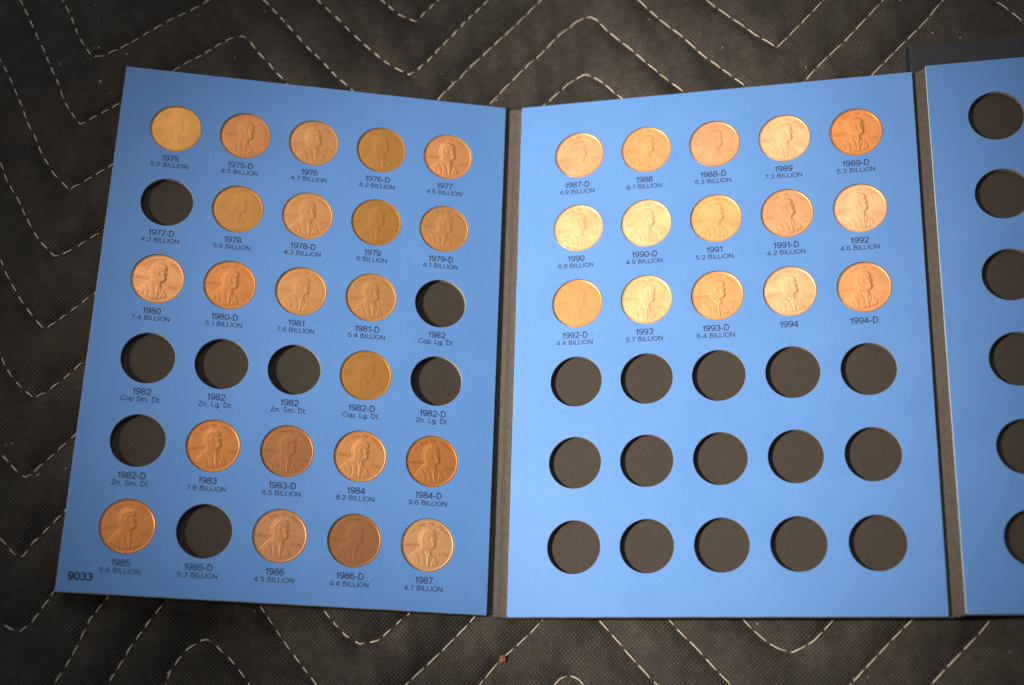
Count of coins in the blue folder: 37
